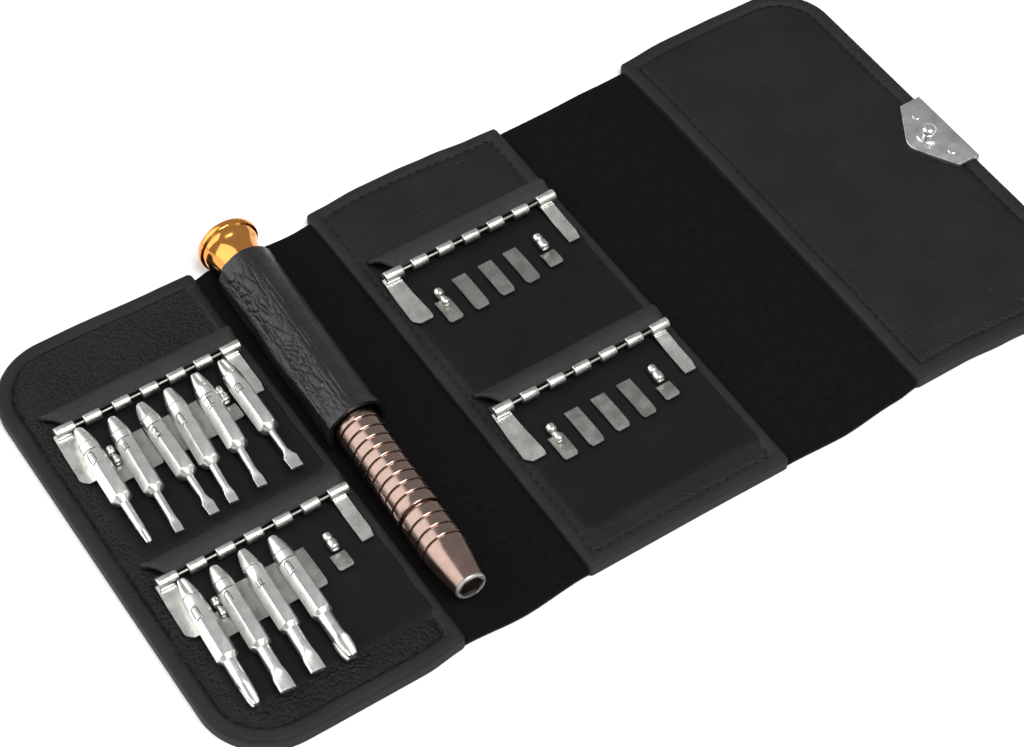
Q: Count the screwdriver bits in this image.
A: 10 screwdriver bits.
